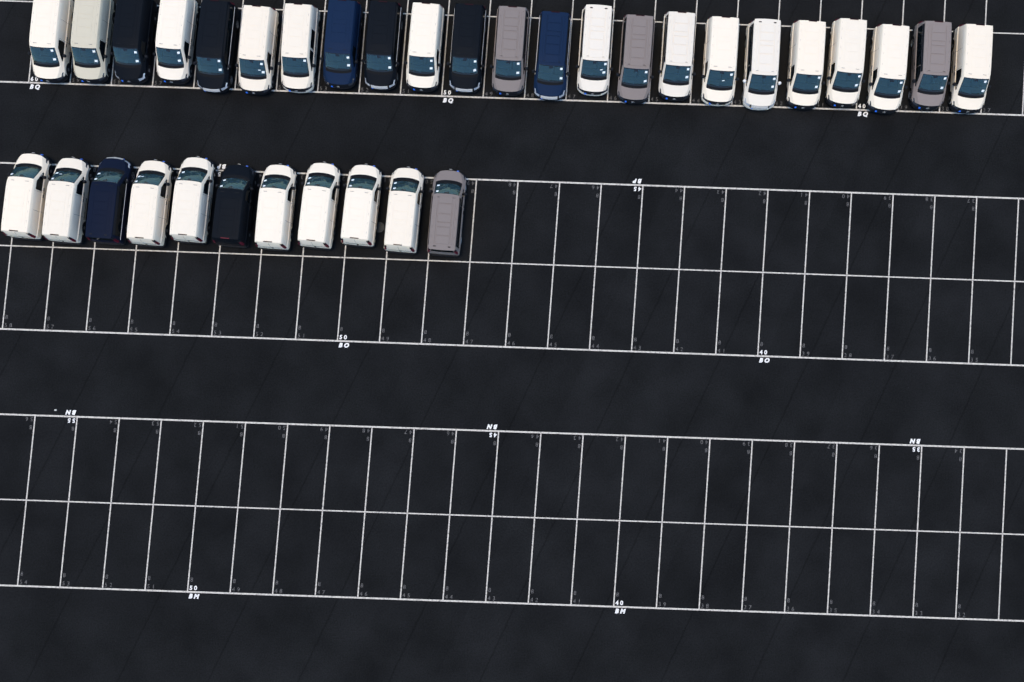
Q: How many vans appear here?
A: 34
